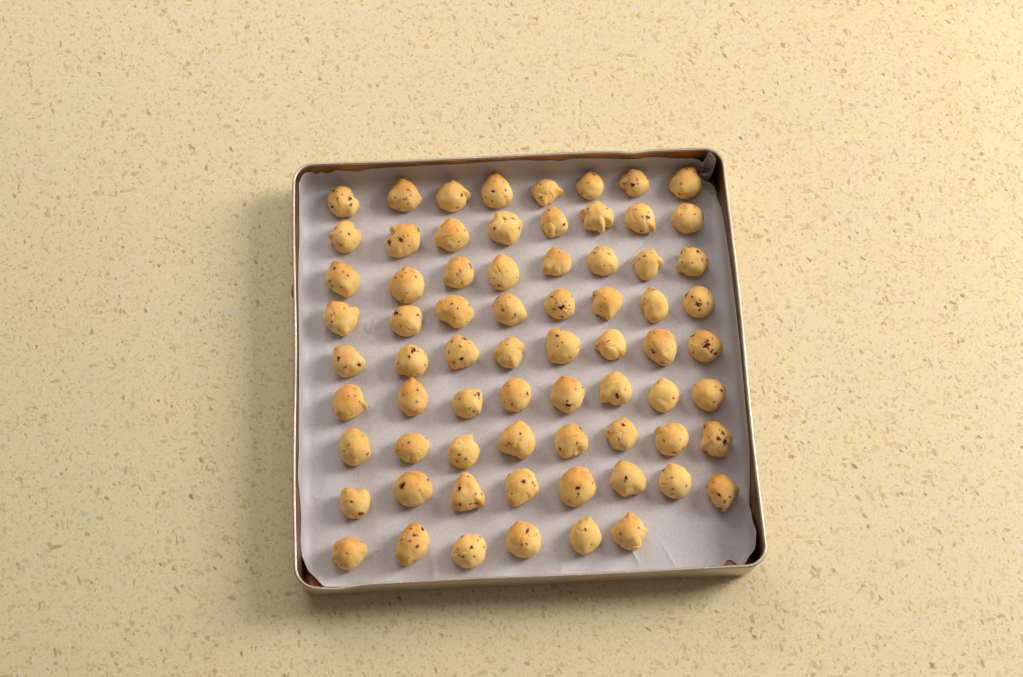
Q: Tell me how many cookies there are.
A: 70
